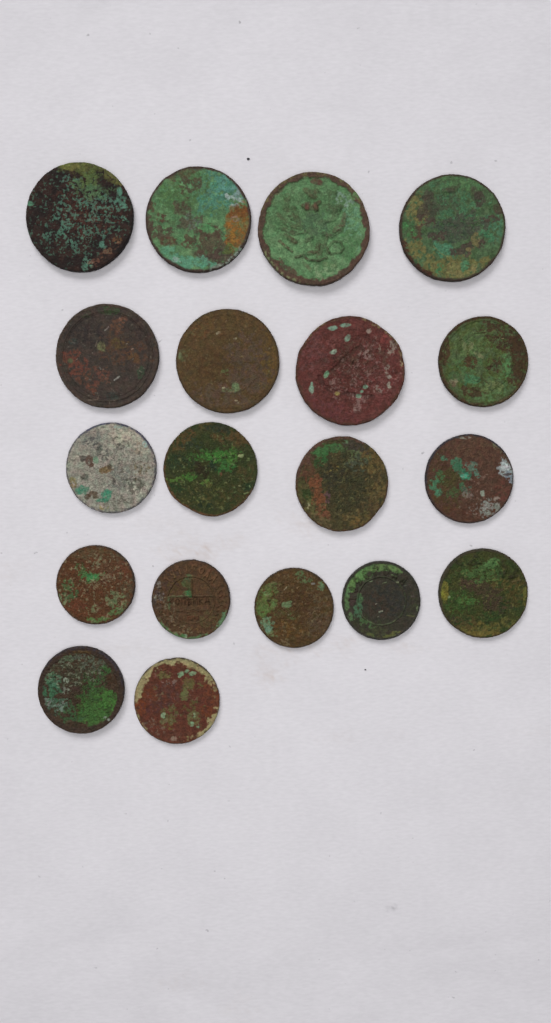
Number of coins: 19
